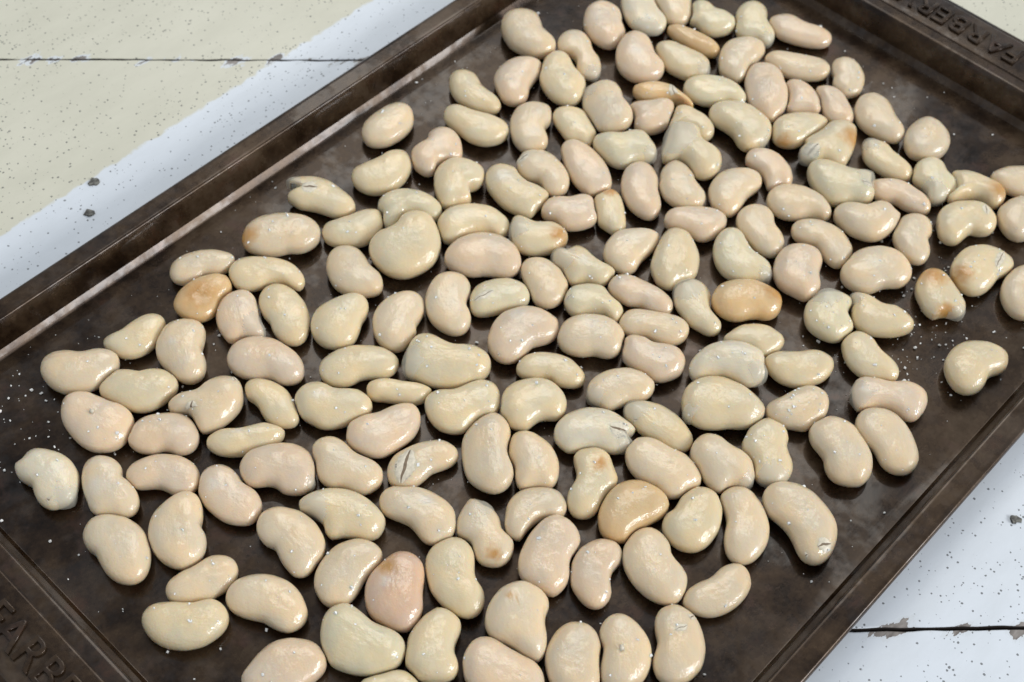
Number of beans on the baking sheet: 174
